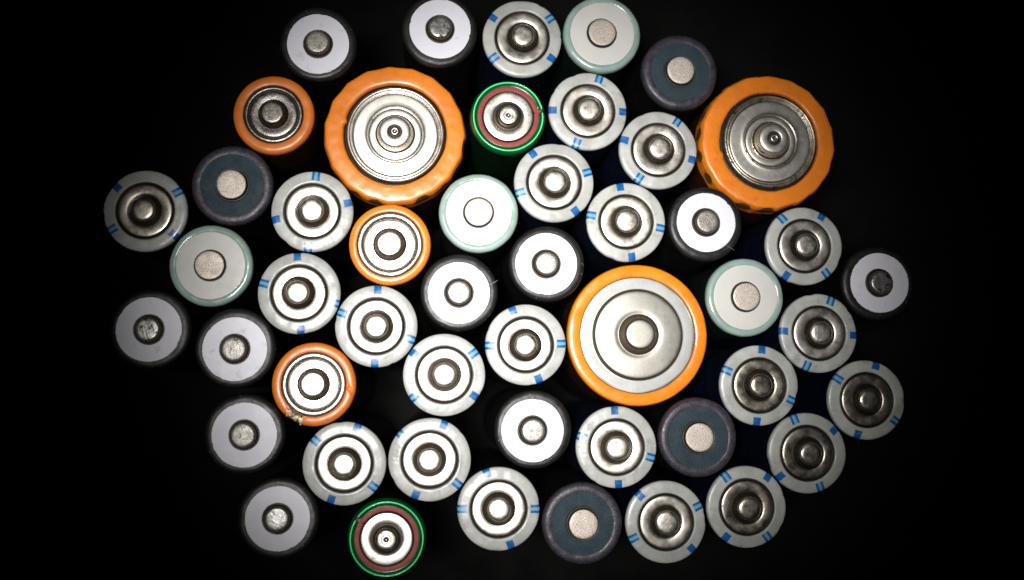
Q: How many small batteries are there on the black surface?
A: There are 46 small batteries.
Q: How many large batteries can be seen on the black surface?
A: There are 3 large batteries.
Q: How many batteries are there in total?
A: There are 49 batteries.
